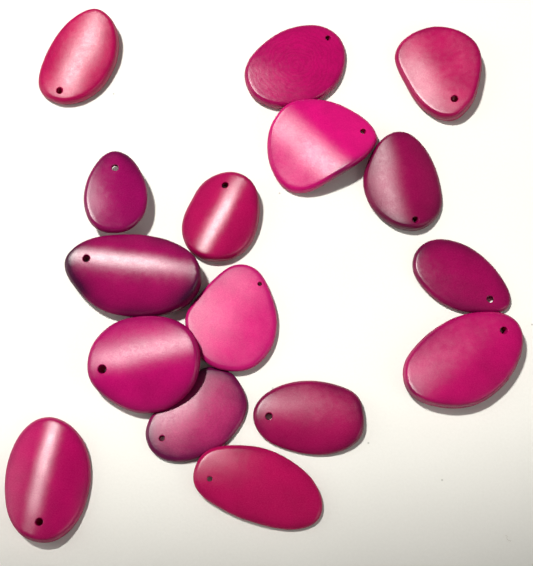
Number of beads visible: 16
